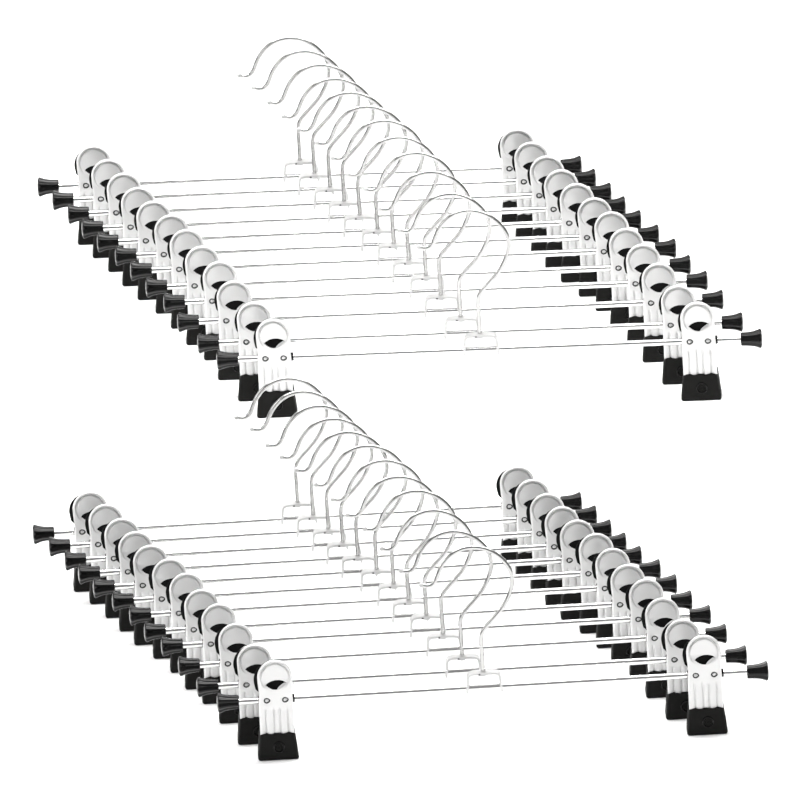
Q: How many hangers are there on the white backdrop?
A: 24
